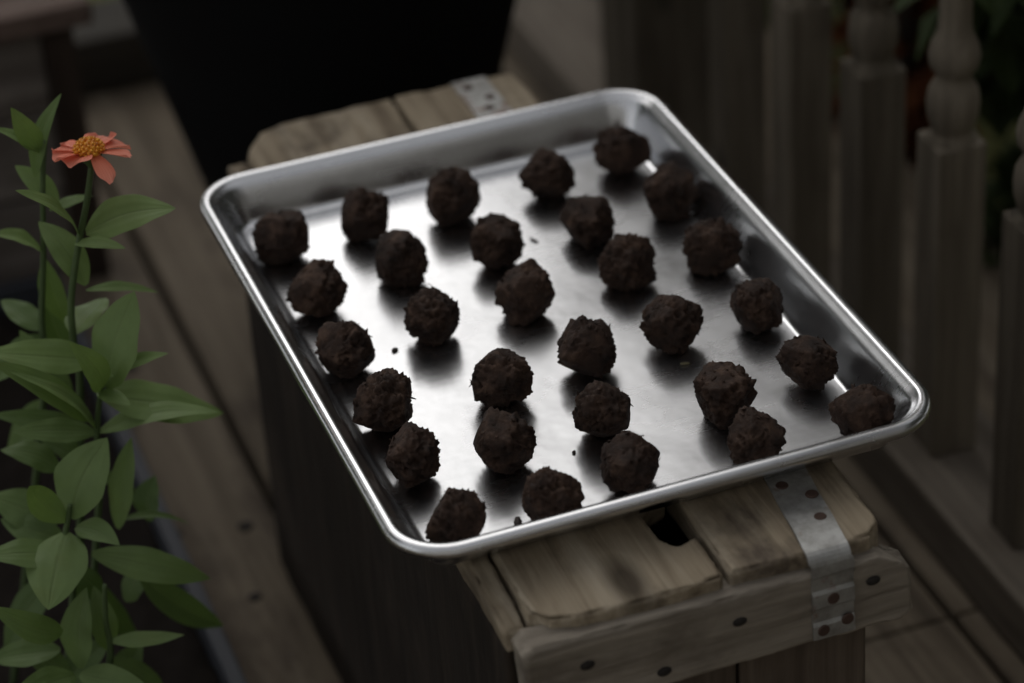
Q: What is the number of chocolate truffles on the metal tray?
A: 30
